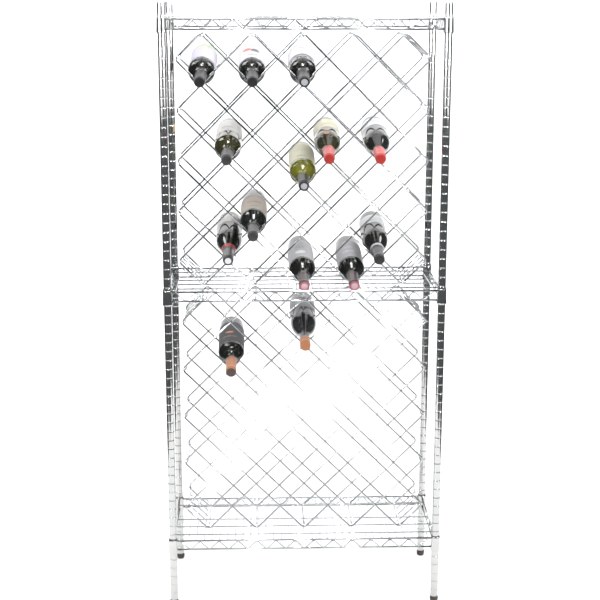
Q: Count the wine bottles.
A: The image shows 14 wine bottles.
